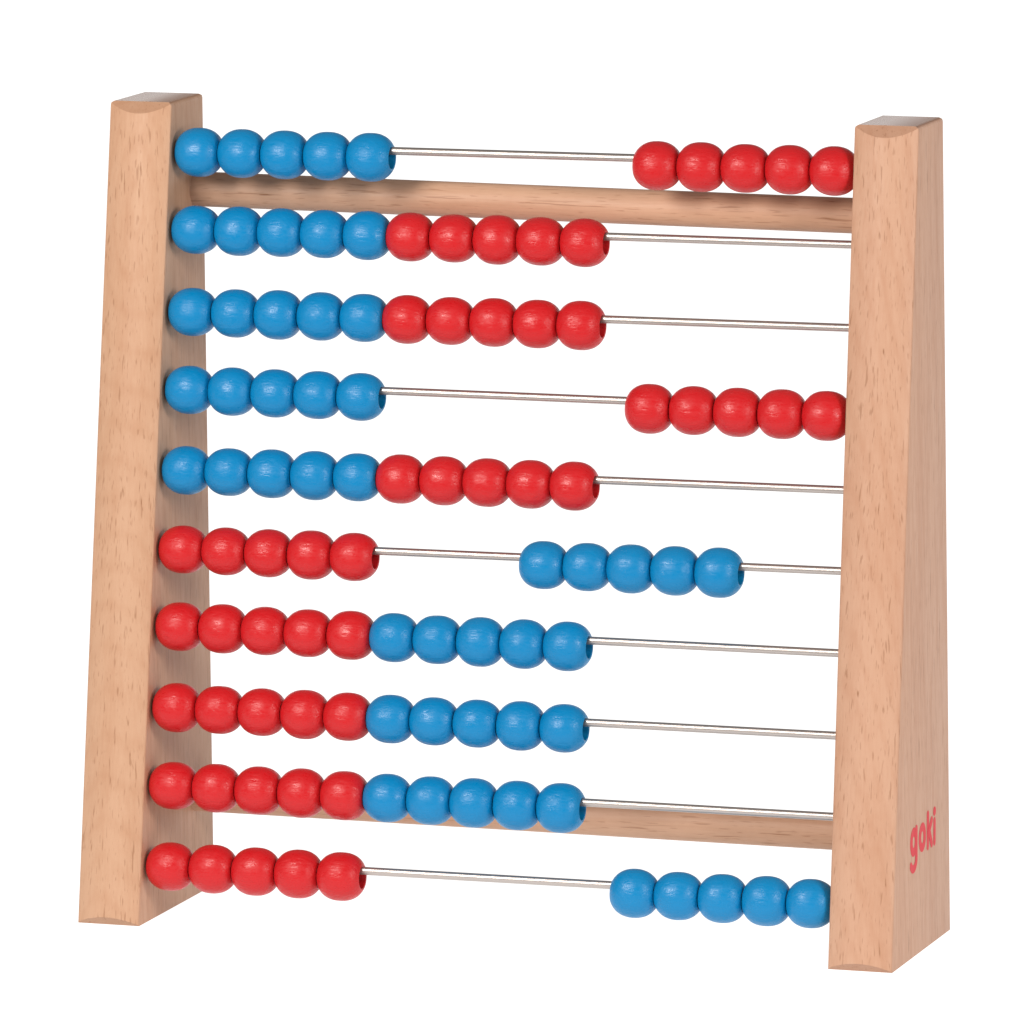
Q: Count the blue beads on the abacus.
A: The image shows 50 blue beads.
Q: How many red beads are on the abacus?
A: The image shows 50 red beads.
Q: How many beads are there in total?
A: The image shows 100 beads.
